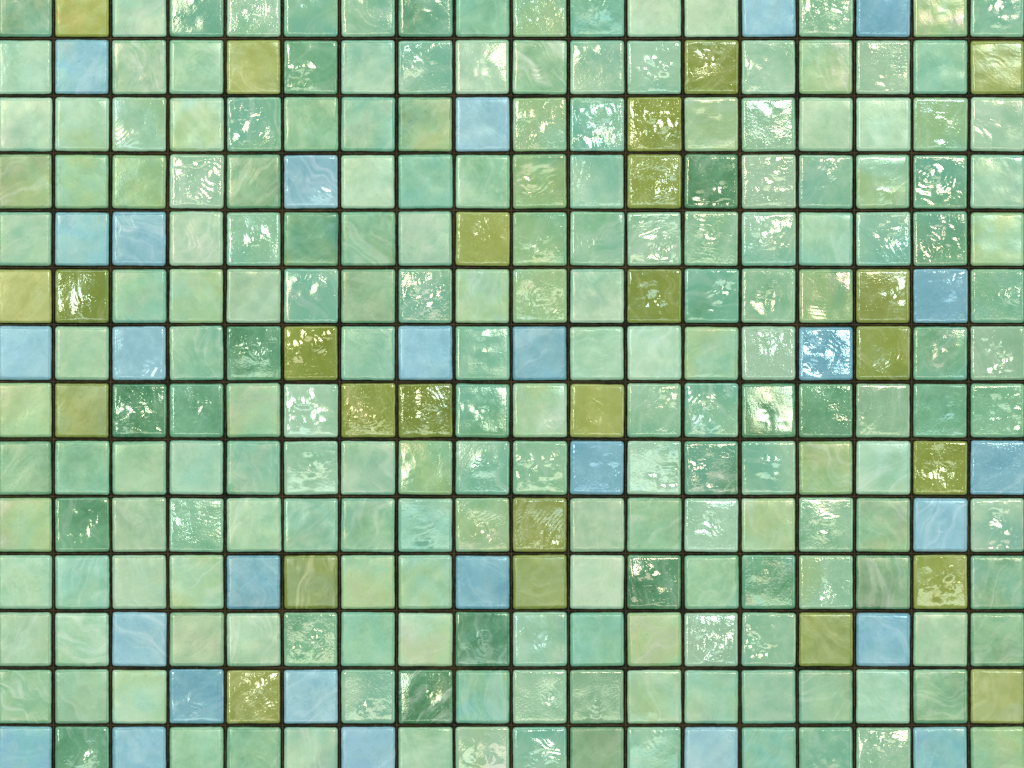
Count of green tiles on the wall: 200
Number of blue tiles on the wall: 27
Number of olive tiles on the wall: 25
